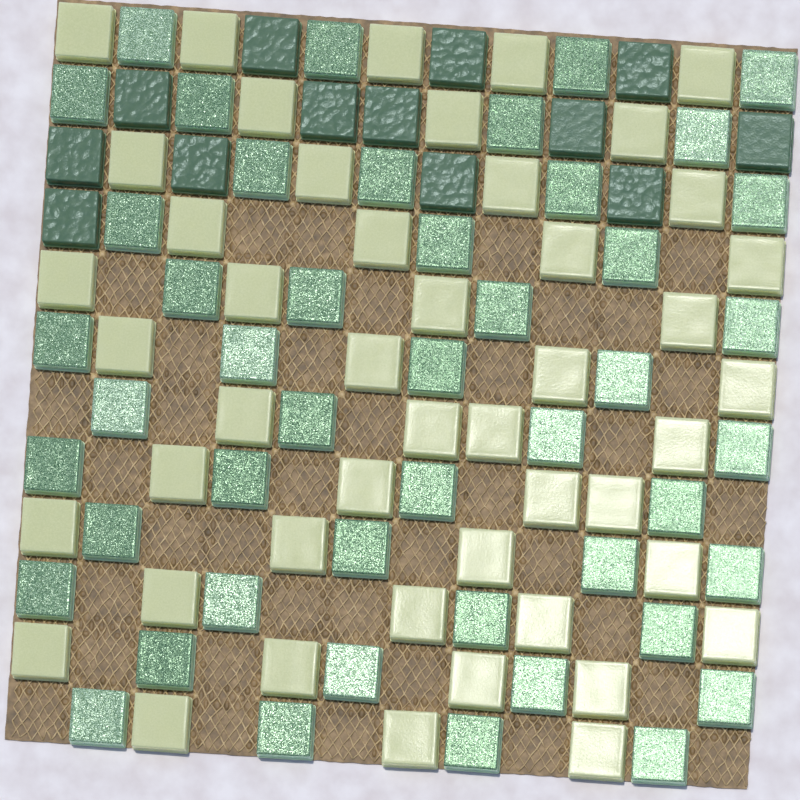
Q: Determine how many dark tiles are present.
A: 13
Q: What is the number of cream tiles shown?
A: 47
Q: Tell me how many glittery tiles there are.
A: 47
